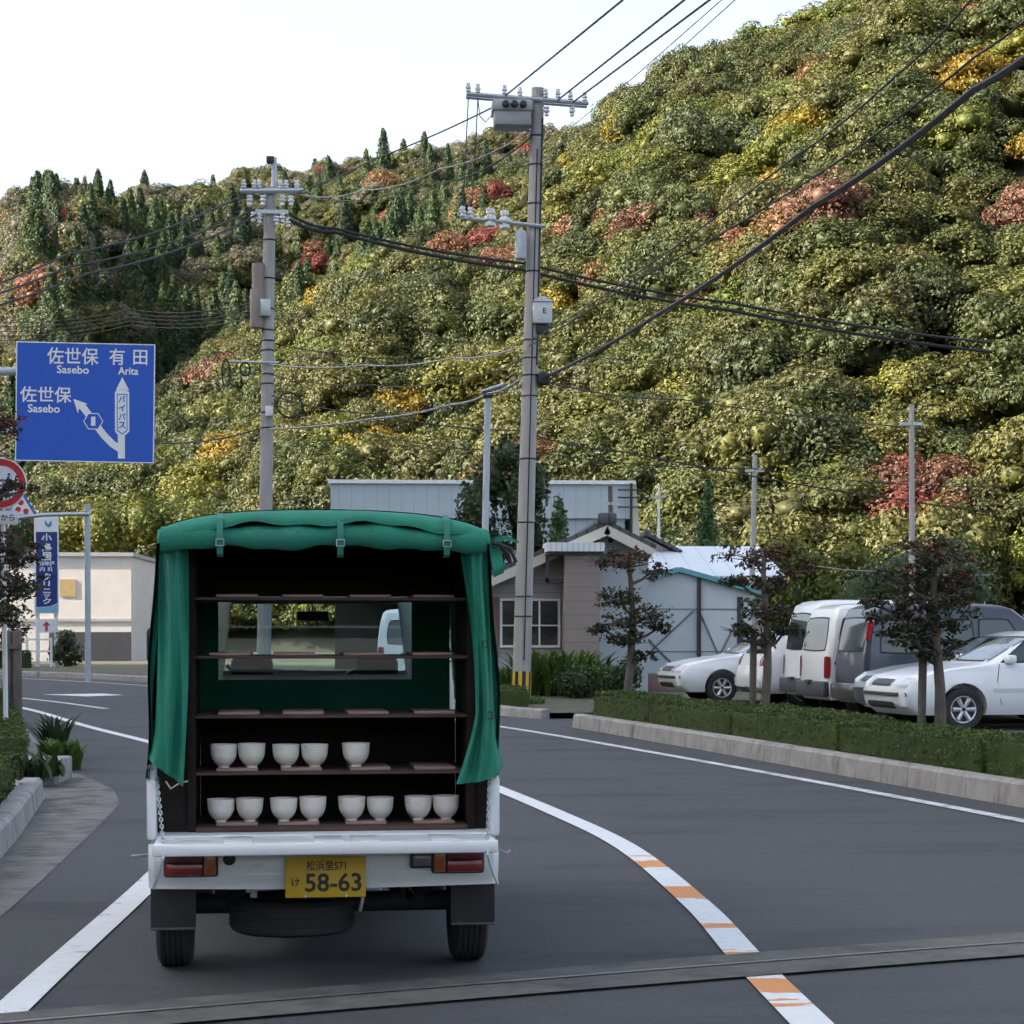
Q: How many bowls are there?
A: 13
